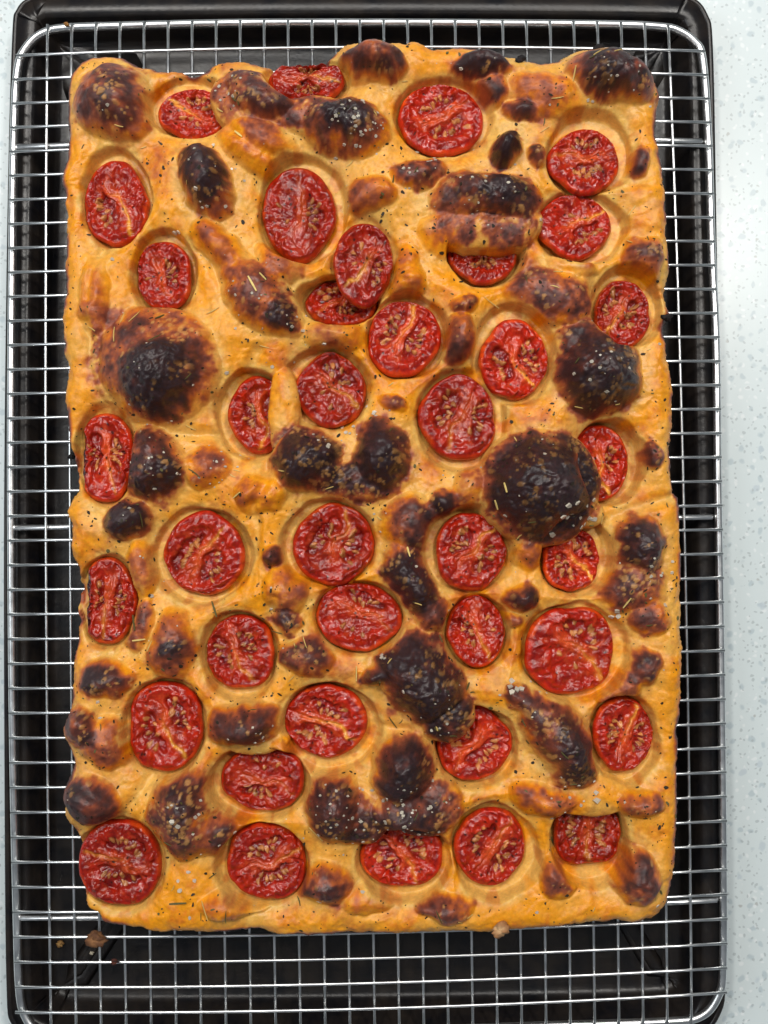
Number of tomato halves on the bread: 38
